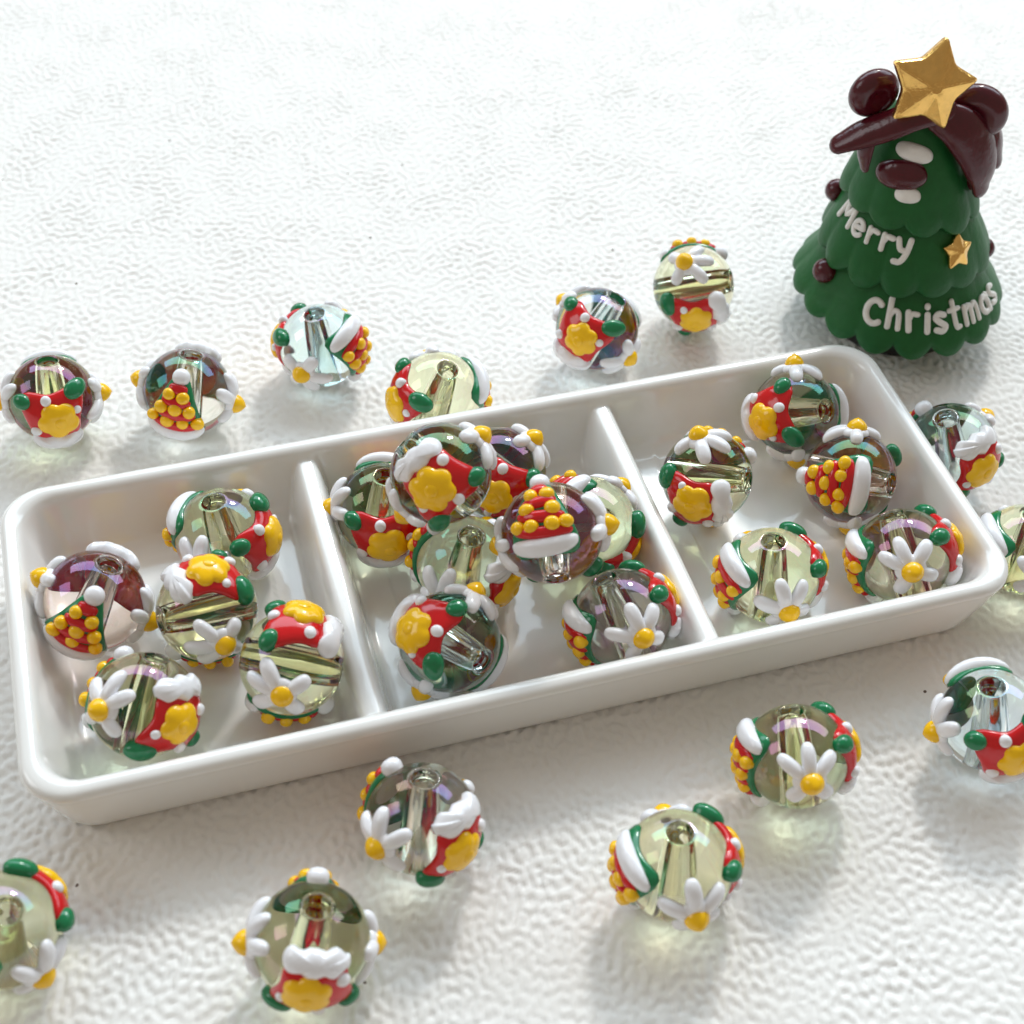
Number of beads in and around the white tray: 32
